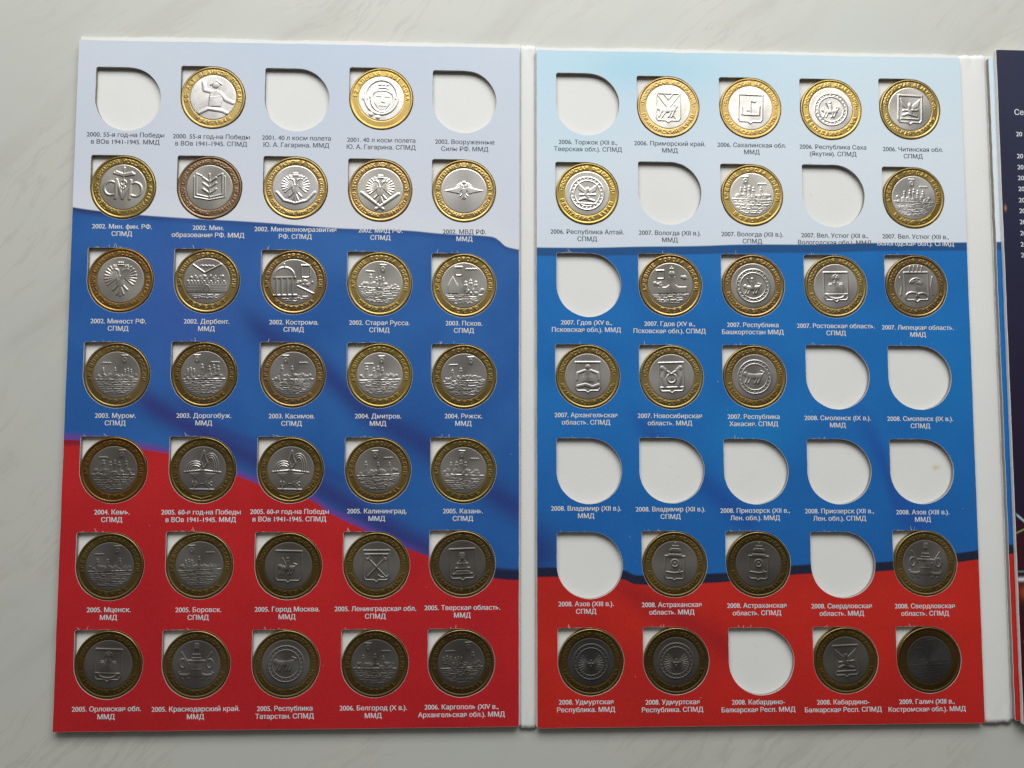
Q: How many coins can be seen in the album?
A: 53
